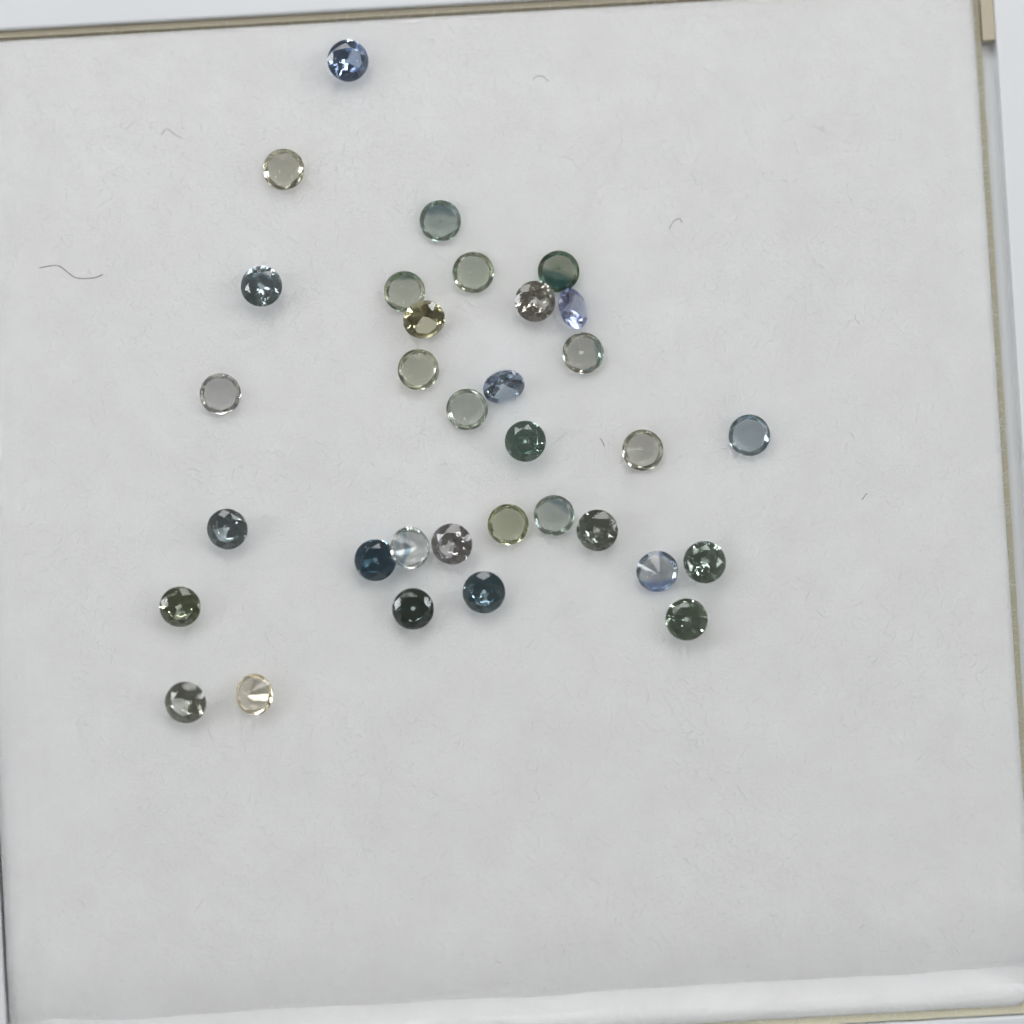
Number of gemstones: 33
